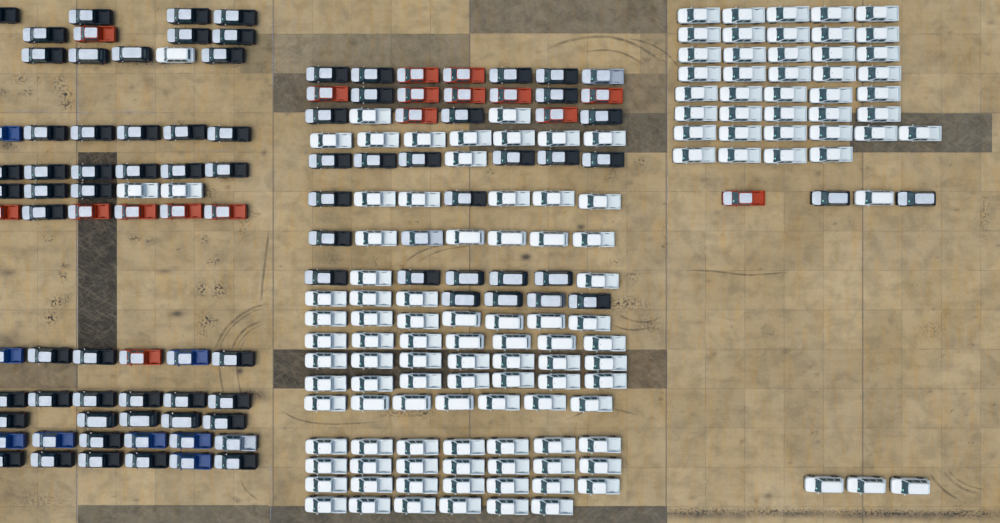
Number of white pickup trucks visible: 117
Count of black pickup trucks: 62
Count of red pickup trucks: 17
